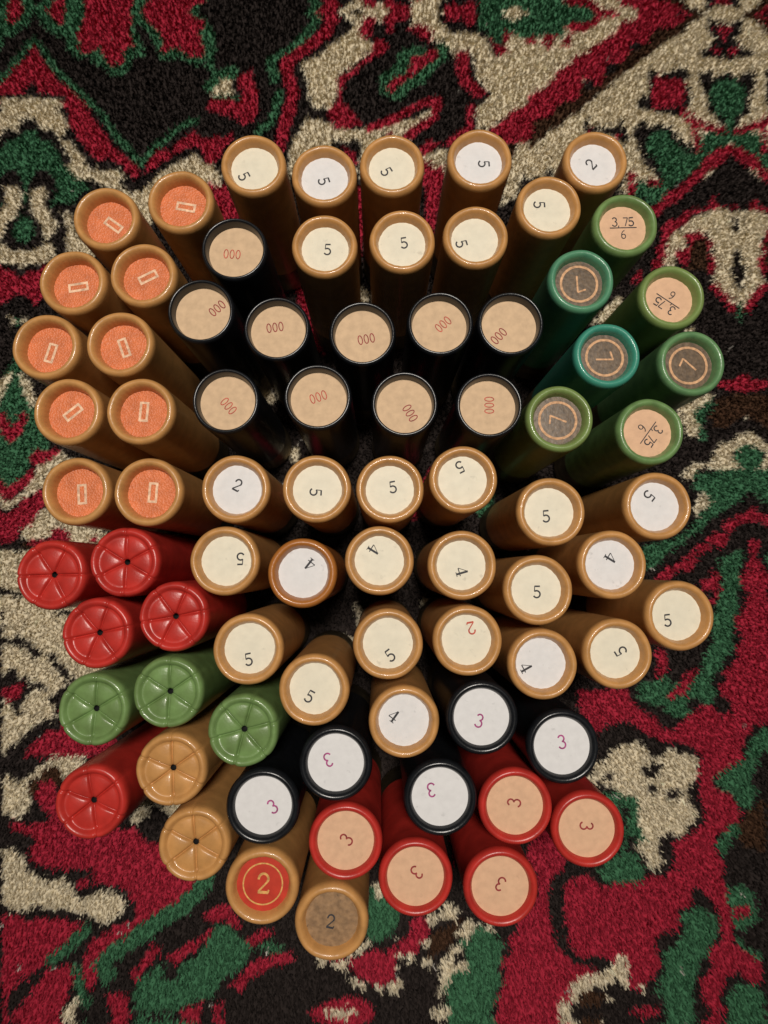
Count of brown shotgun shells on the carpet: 43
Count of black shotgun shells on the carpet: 15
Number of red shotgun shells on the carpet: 10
